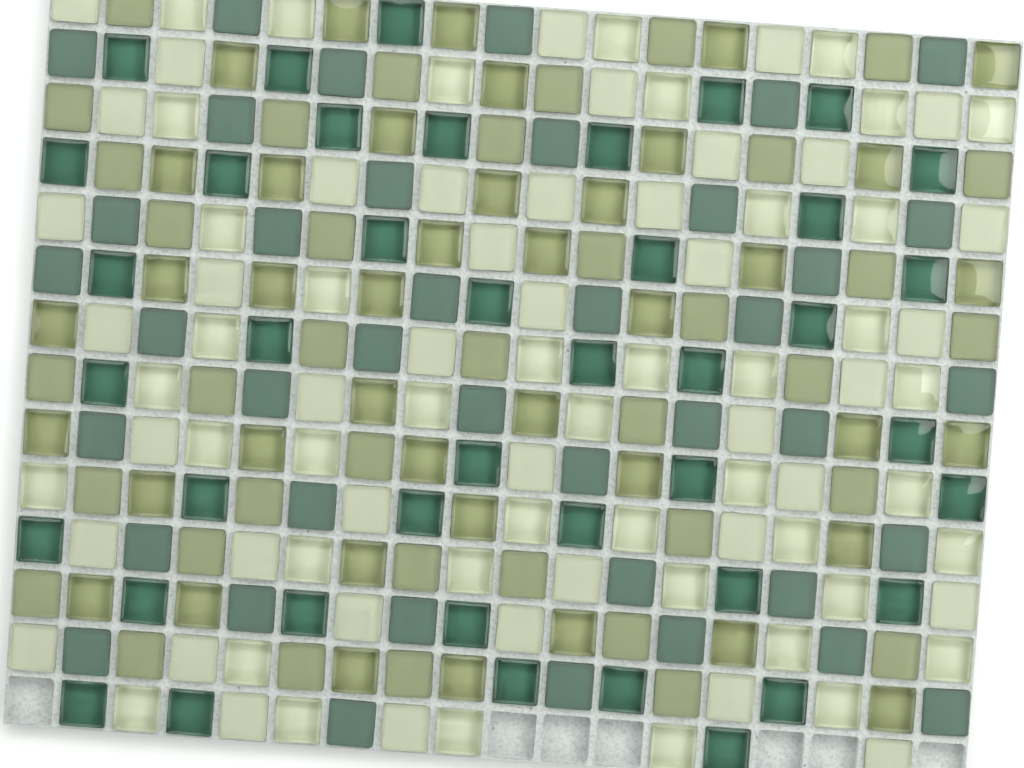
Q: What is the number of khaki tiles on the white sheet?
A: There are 79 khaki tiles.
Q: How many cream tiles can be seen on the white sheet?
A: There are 85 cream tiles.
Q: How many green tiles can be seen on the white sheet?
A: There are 81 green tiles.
